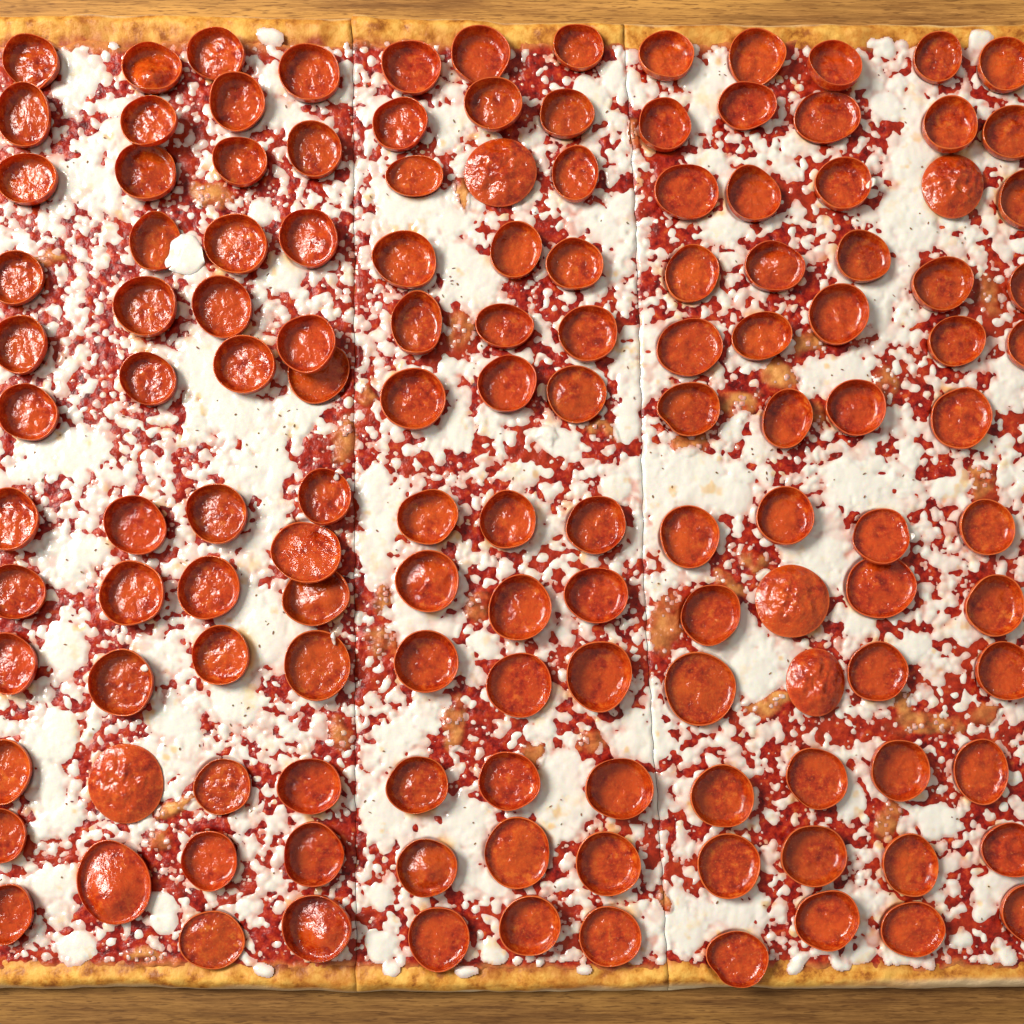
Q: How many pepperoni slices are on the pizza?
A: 136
